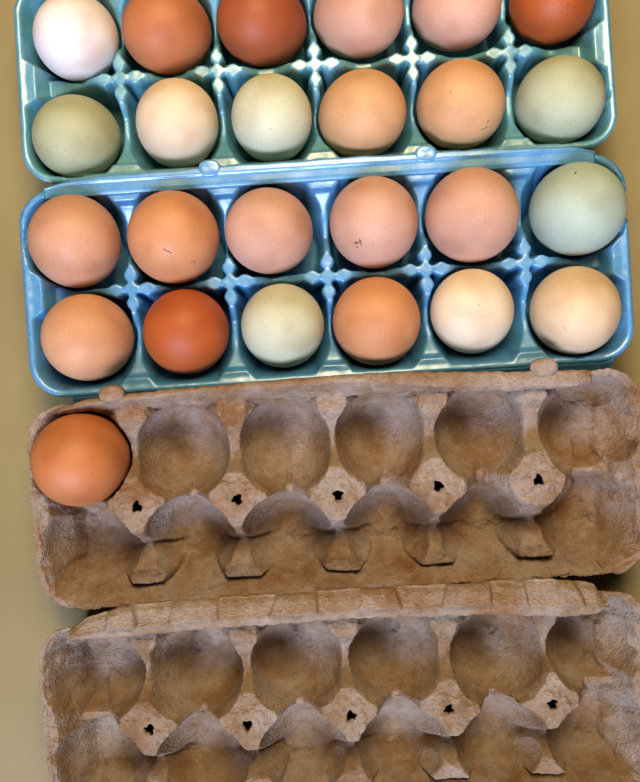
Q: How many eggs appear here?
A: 25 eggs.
